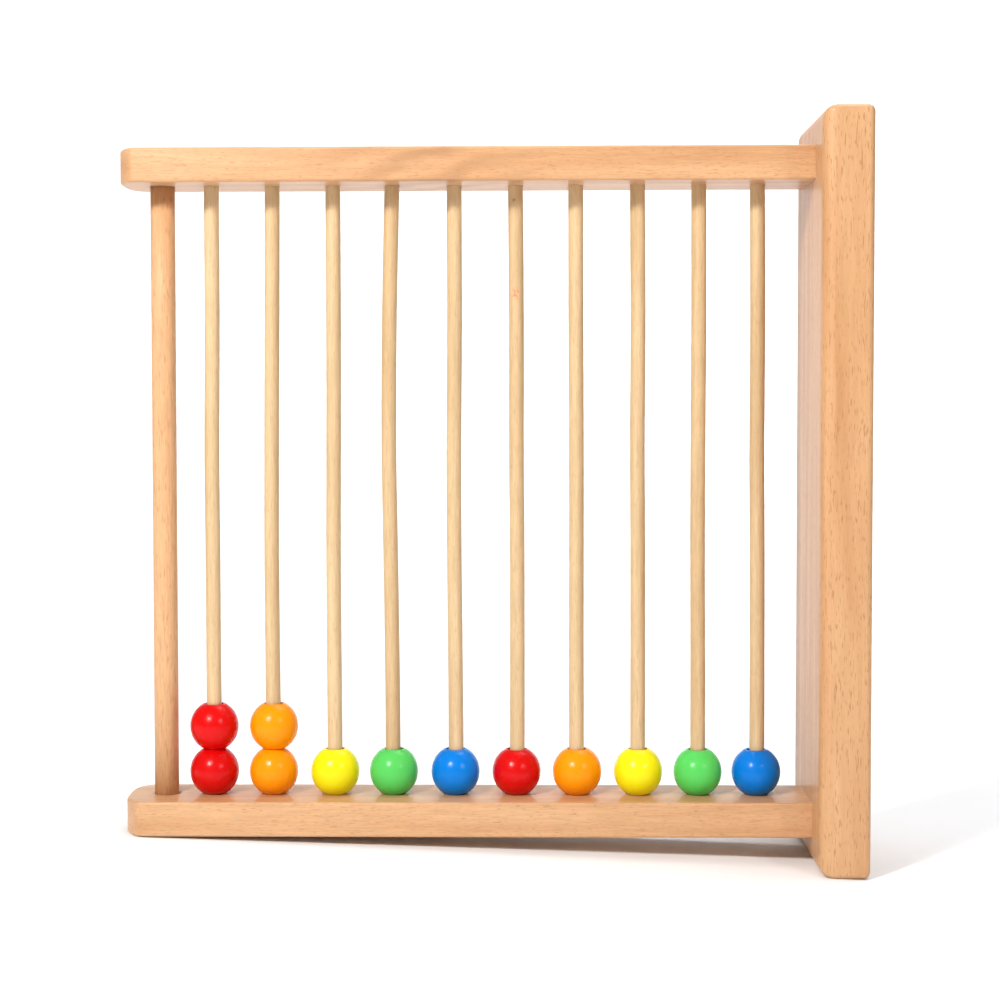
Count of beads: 12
